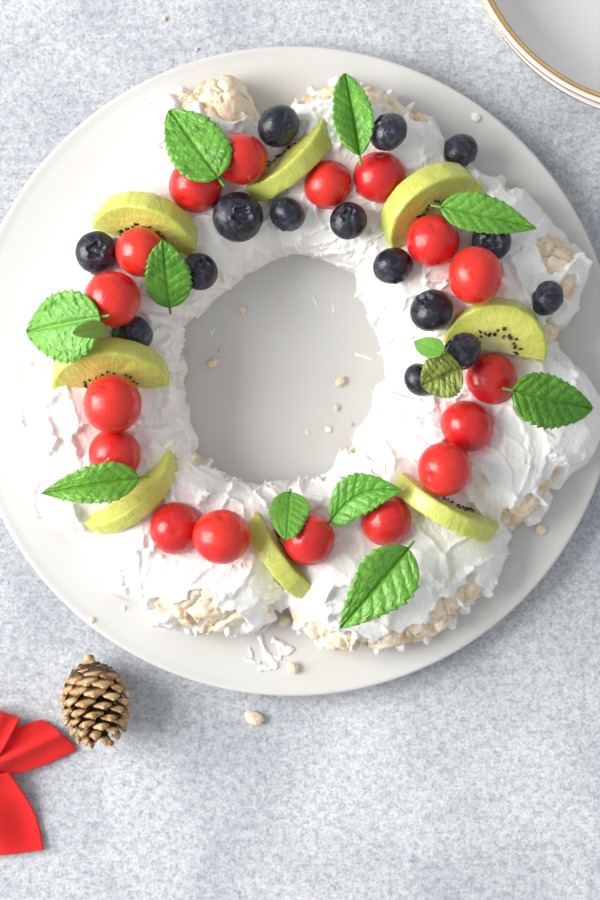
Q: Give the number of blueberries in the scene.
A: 15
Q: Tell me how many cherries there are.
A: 17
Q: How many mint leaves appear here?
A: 13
